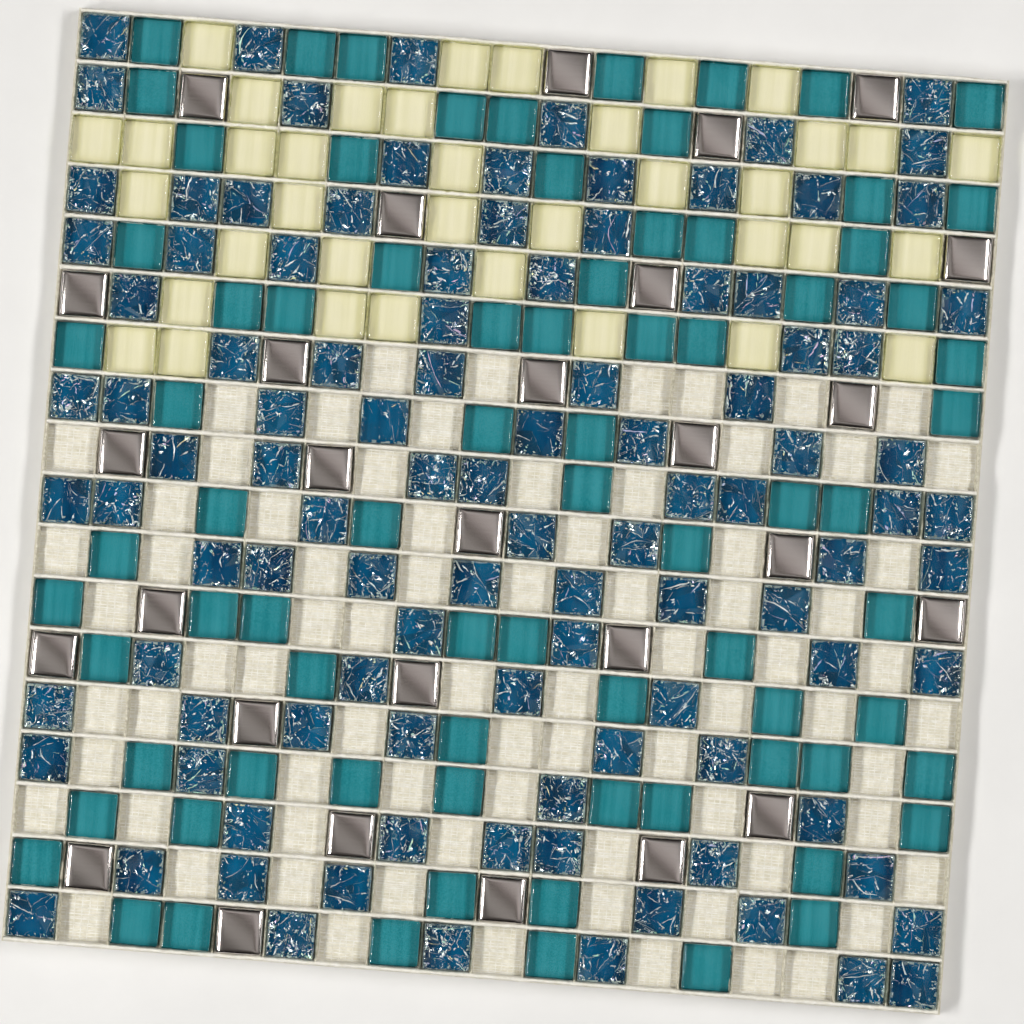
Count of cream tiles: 37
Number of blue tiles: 105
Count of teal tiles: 78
